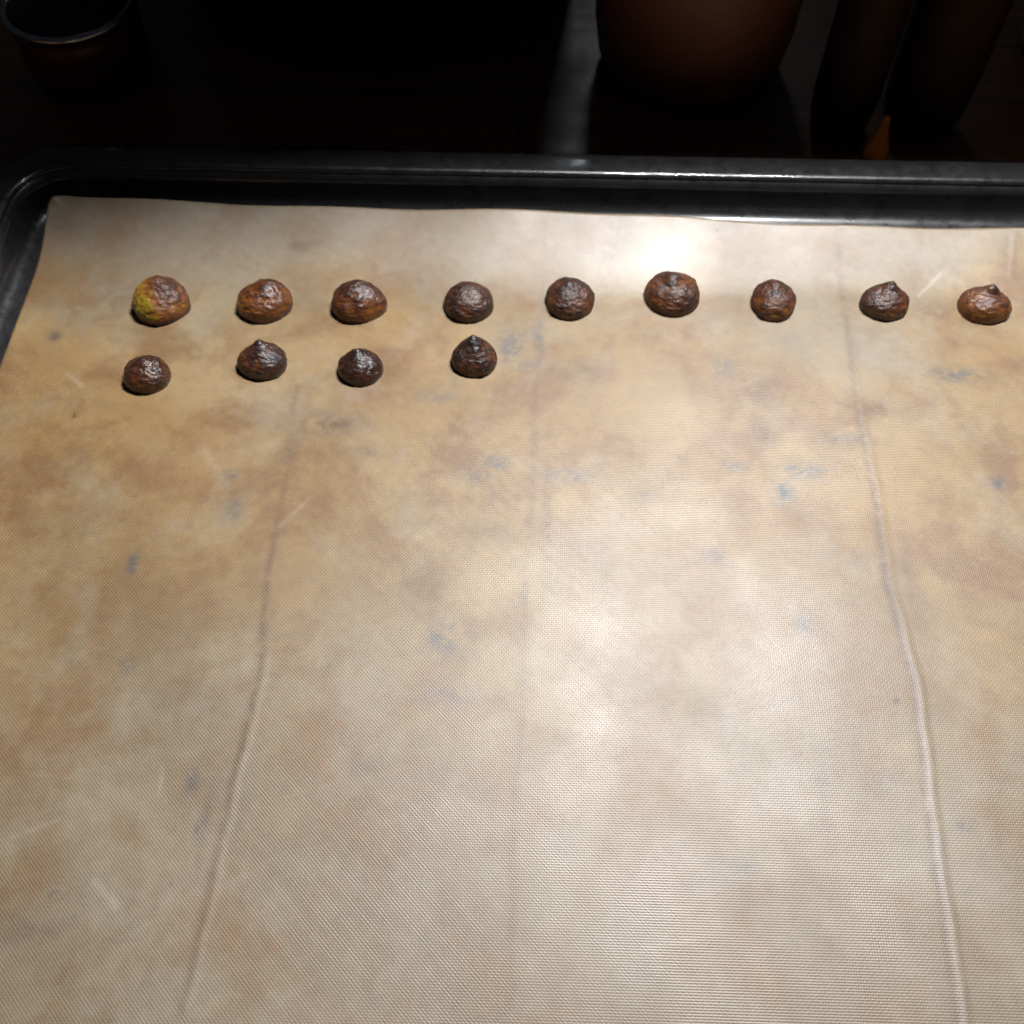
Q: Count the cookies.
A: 13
